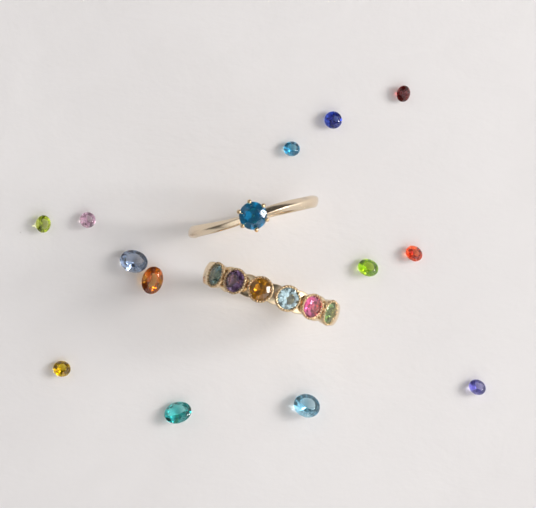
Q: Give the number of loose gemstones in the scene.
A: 13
